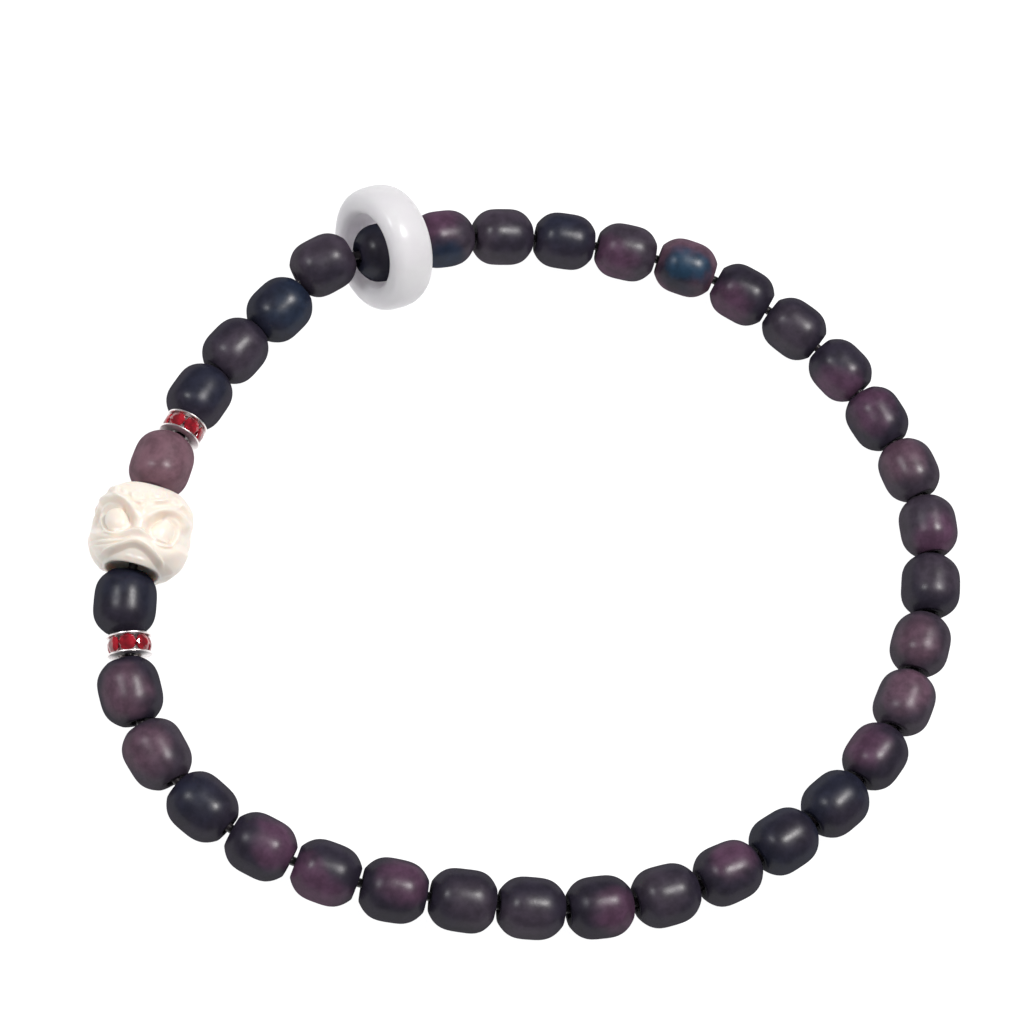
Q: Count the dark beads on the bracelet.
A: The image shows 35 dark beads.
